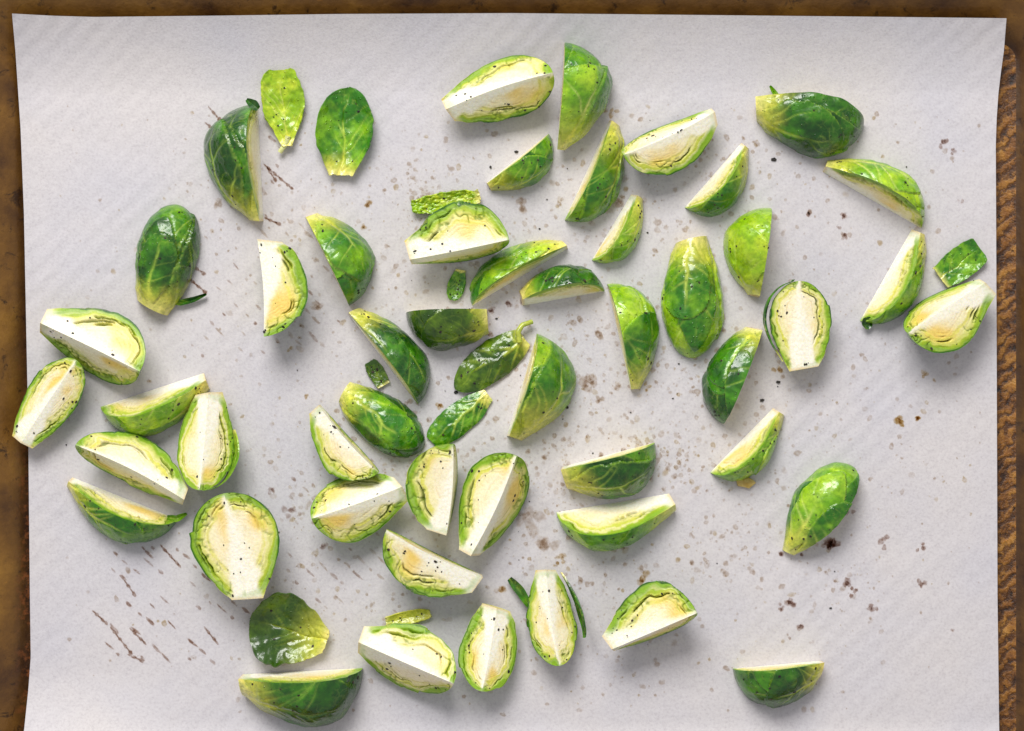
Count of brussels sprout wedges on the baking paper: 49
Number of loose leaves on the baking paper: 10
